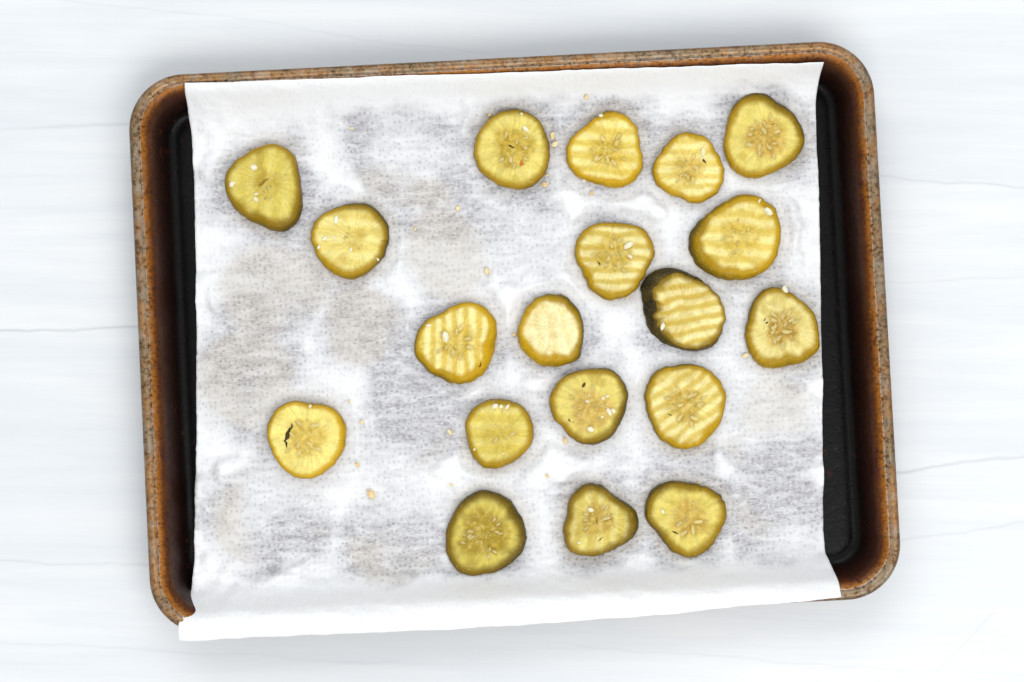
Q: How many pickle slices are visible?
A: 19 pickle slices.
